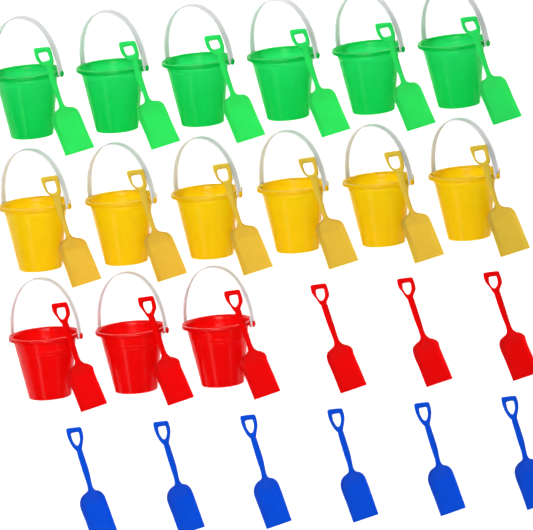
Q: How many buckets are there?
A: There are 15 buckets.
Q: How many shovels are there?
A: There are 24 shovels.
